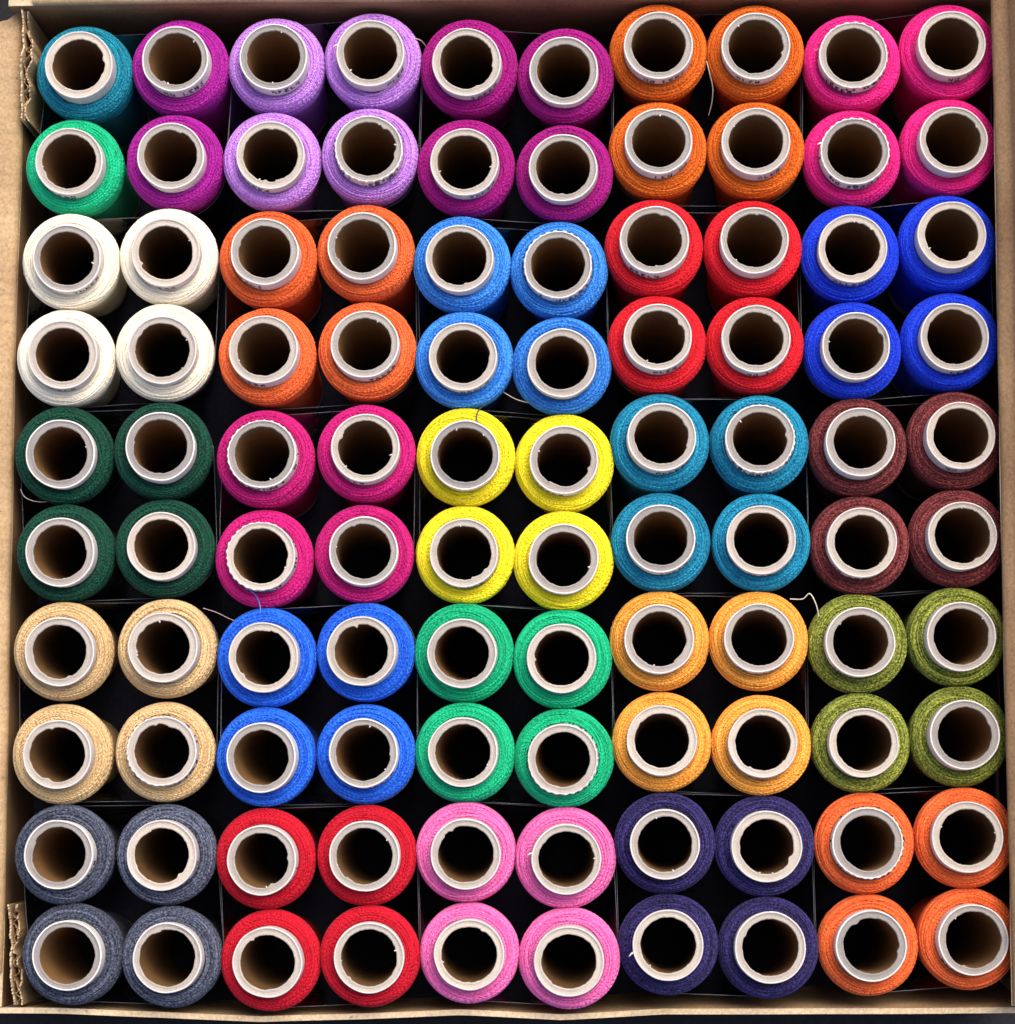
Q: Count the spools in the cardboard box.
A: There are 100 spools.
